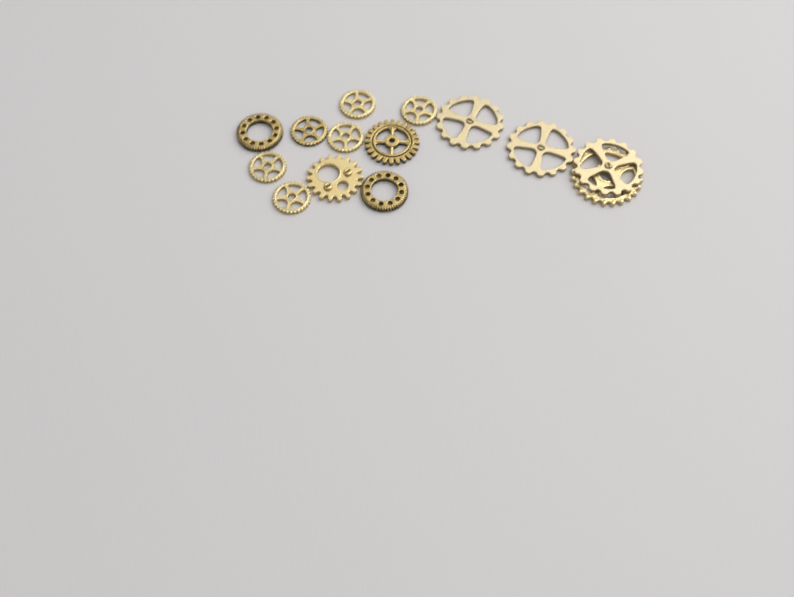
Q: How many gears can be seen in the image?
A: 14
